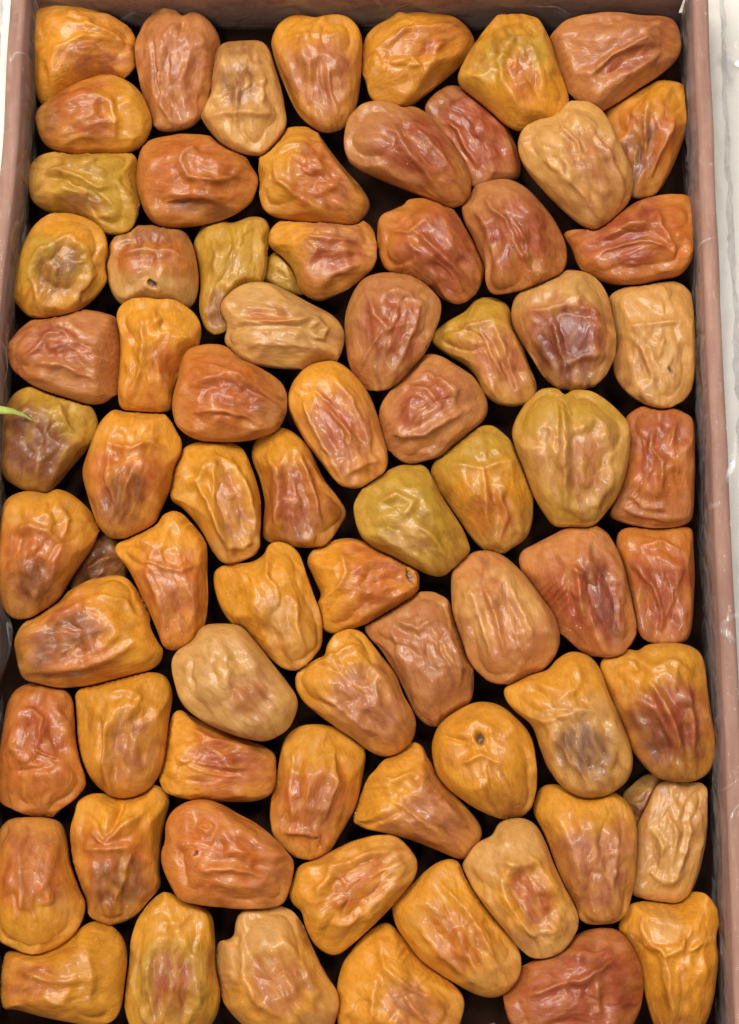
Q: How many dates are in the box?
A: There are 76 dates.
